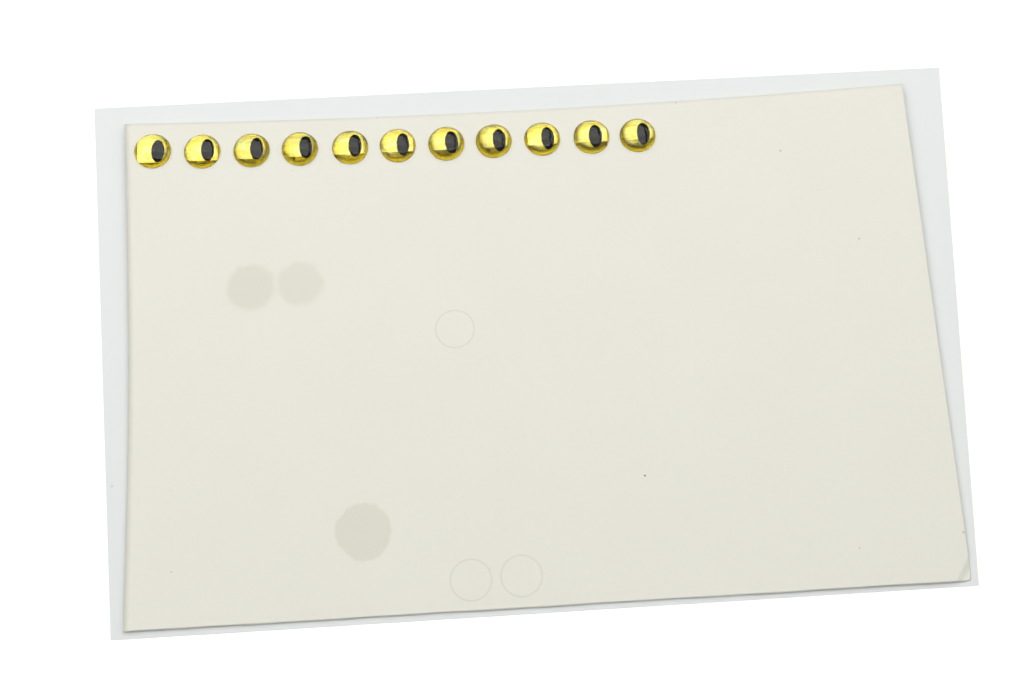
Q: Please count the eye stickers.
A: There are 11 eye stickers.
